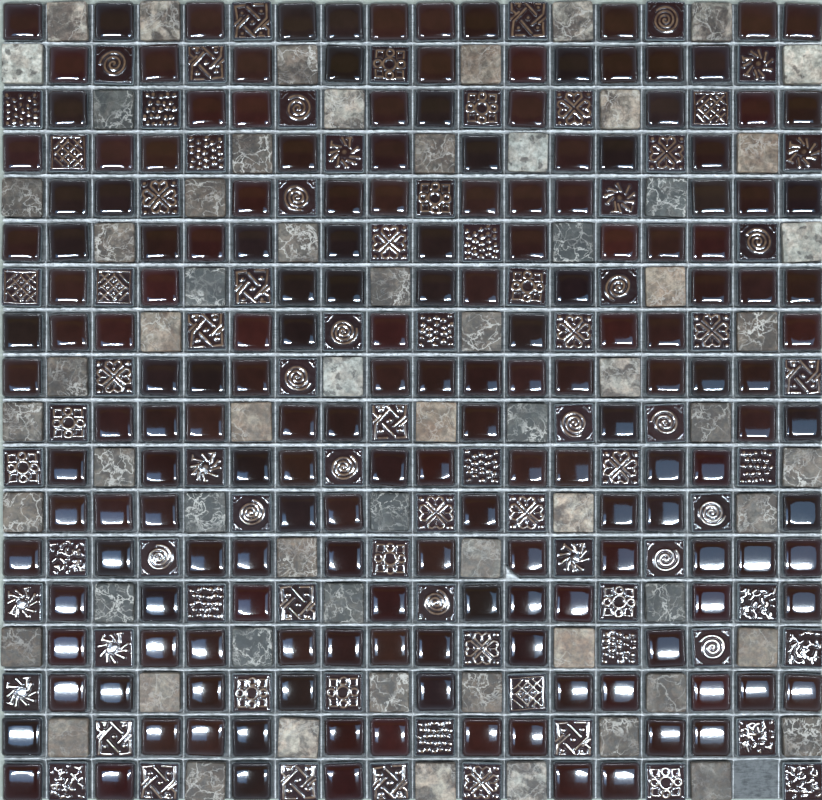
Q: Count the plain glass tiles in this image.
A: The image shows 176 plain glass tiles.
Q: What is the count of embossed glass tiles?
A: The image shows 83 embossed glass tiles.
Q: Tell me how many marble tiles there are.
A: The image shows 64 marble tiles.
